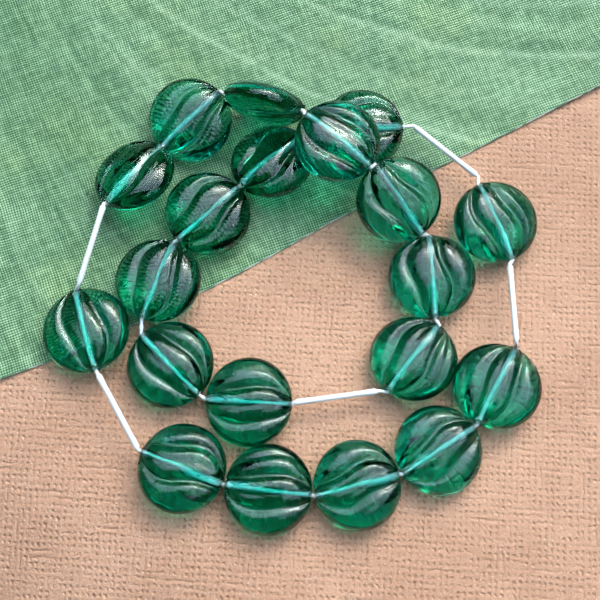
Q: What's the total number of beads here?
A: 20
